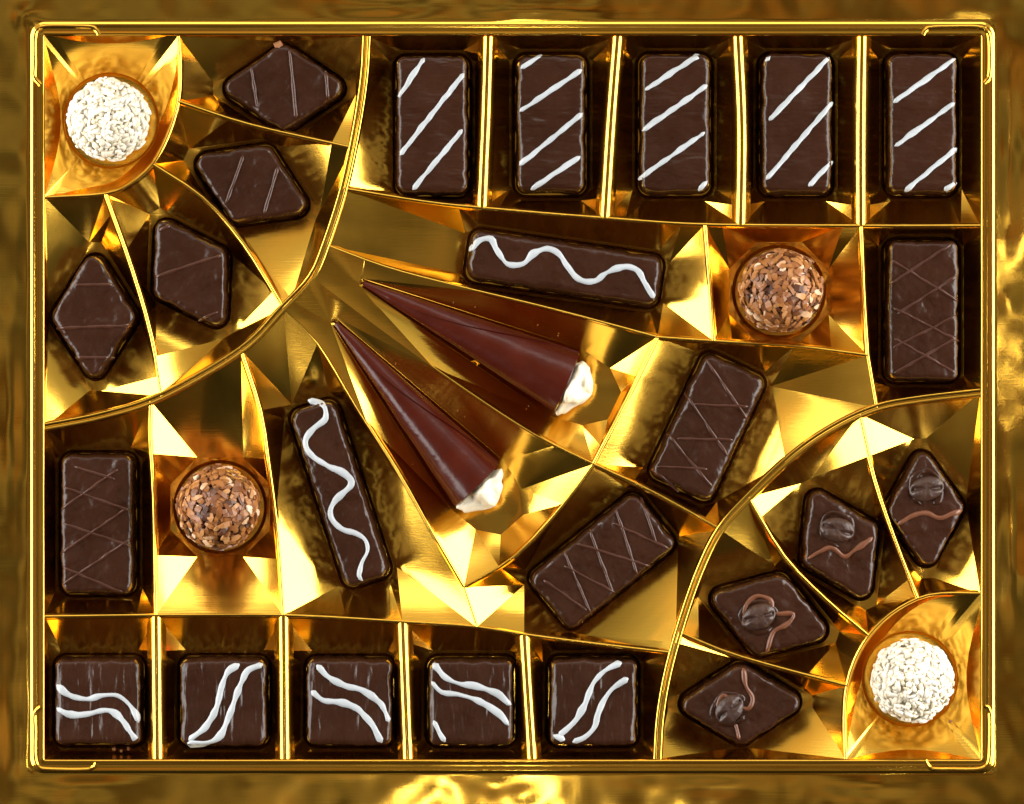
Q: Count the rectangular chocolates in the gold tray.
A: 11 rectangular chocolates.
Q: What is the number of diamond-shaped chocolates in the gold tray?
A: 8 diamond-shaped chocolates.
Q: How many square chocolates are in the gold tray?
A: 5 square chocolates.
